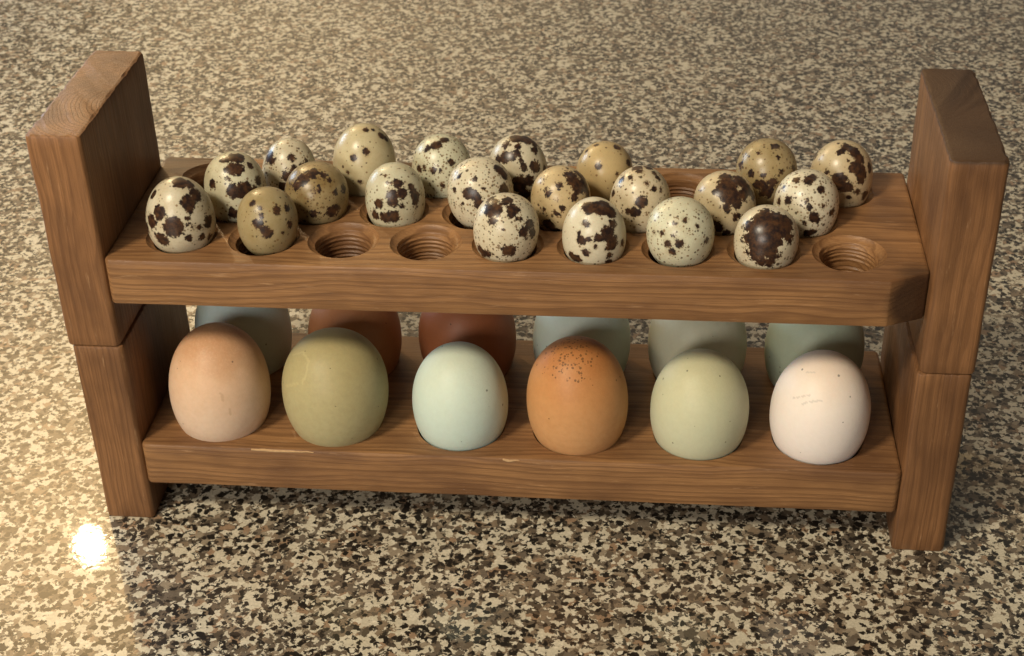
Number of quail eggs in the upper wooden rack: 21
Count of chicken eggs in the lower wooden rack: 12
